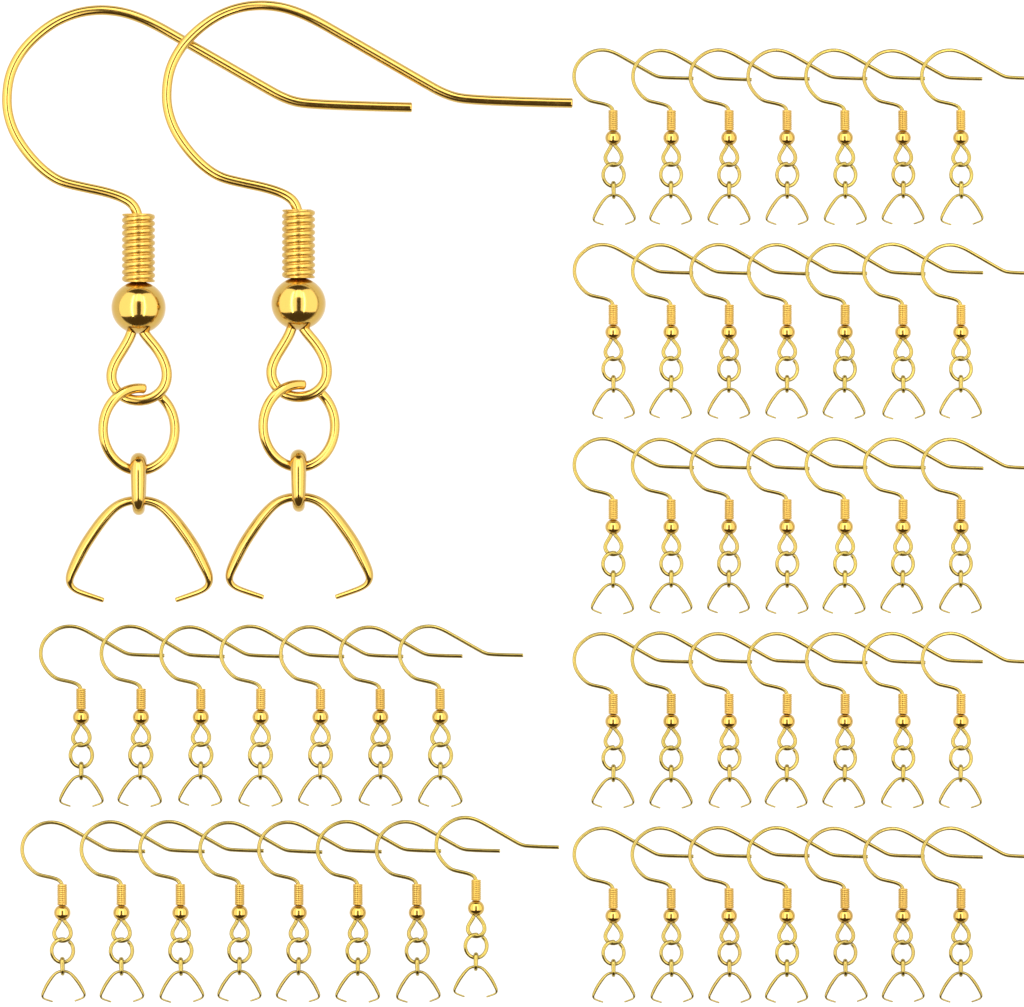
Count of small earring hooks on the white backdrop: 50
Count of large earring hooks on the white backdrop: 2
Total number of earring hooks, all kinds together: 52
